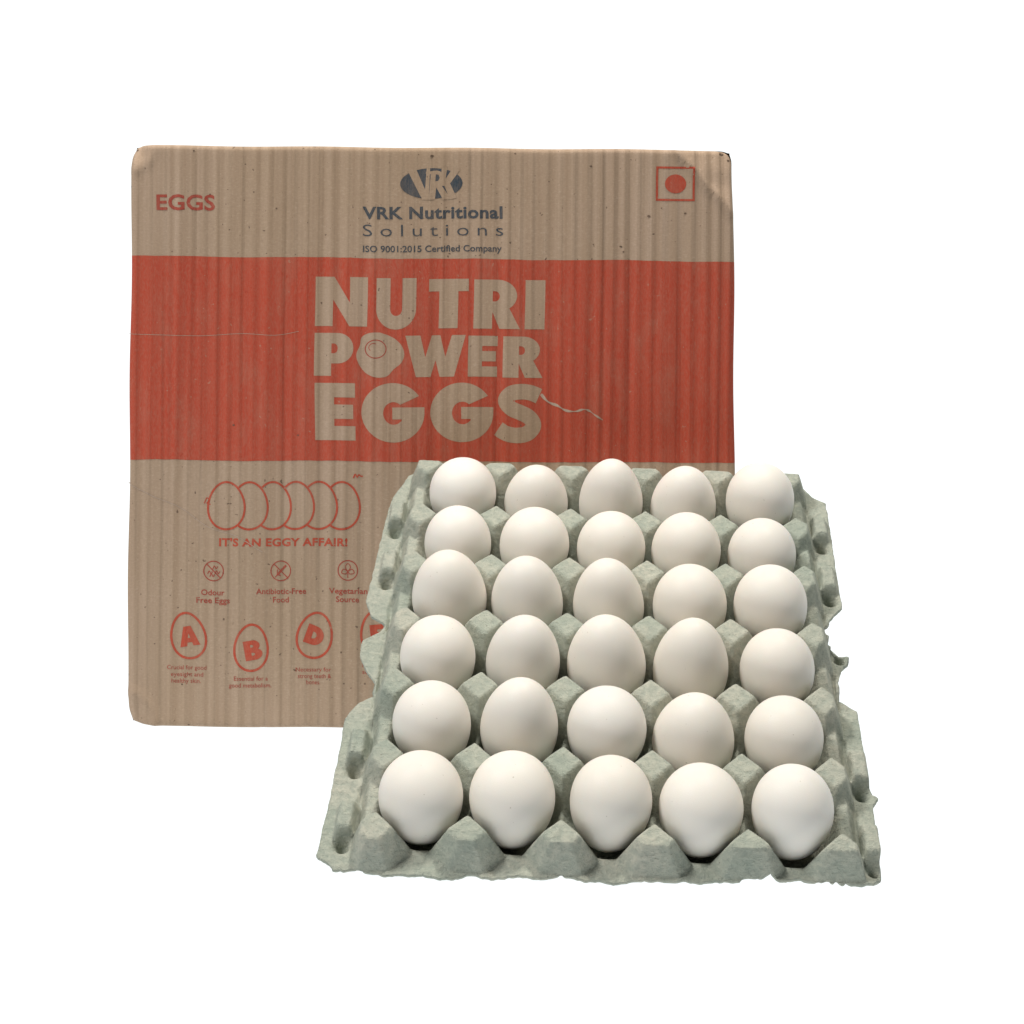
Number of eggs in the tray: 30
